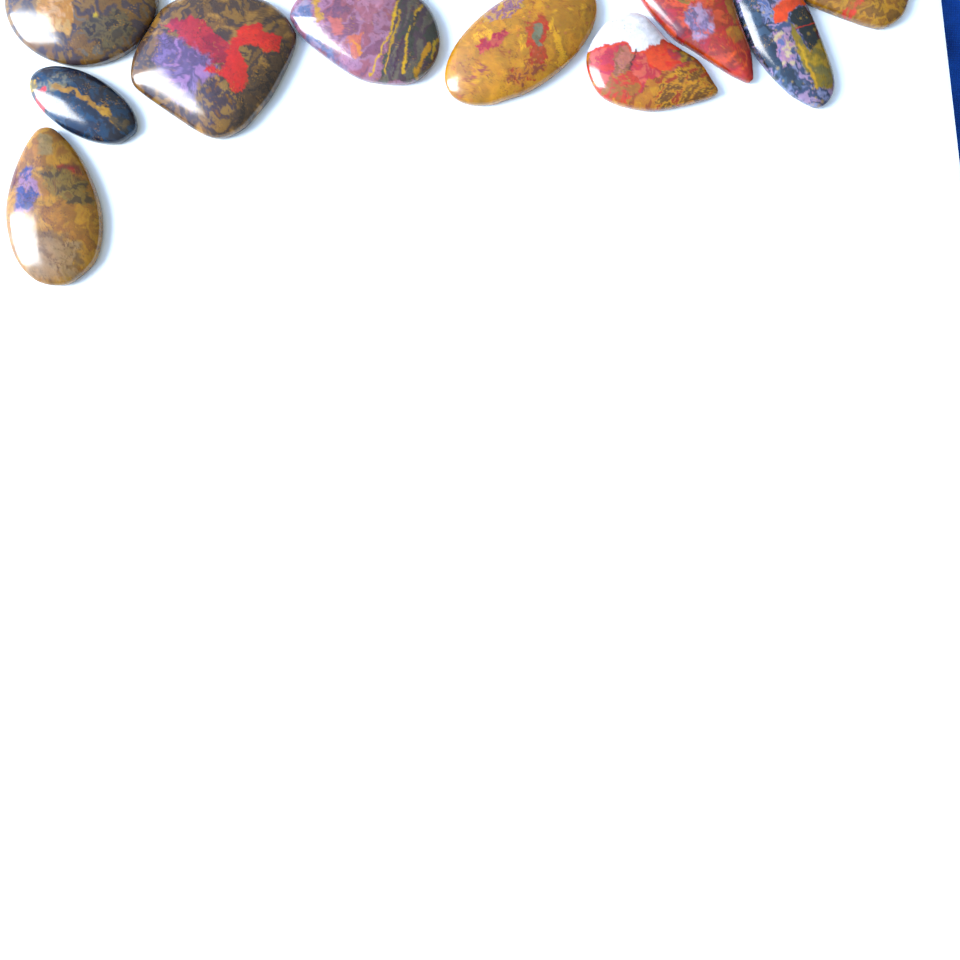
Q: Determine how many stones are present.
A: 10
